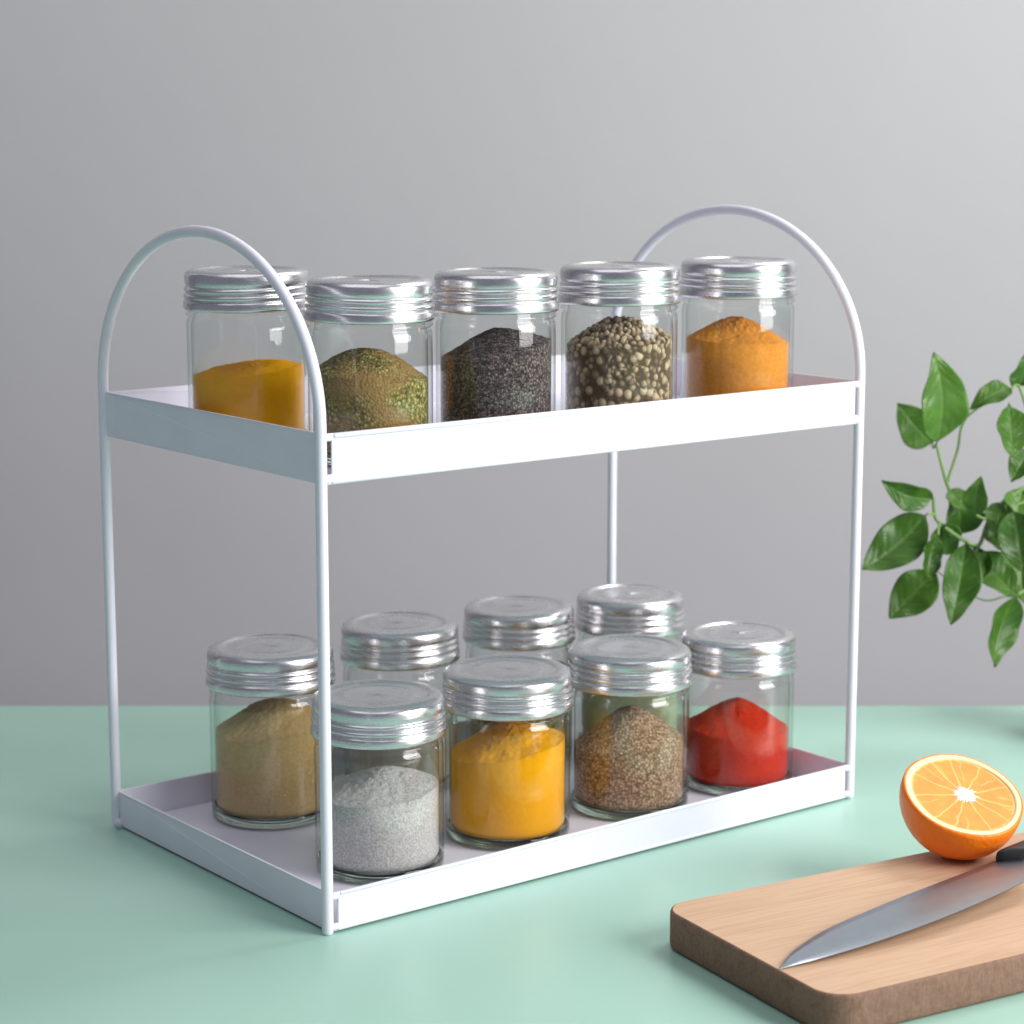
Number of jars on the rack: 13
